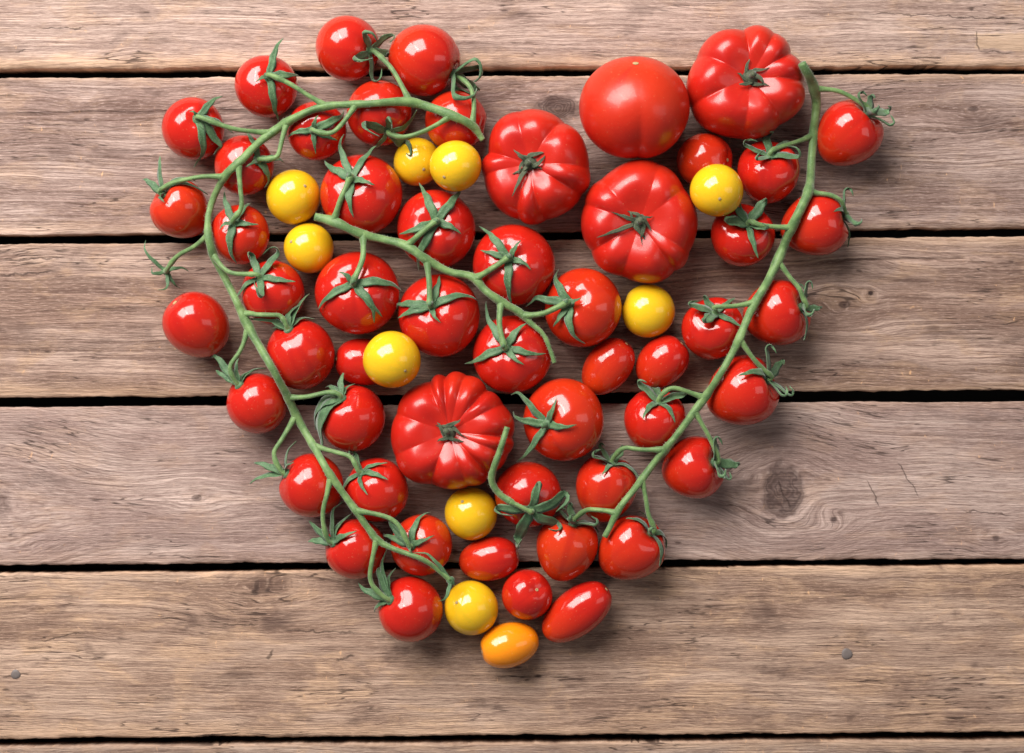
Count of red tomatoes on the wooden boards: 53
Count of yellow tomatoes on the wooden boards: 9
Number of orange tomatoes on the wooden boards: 1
